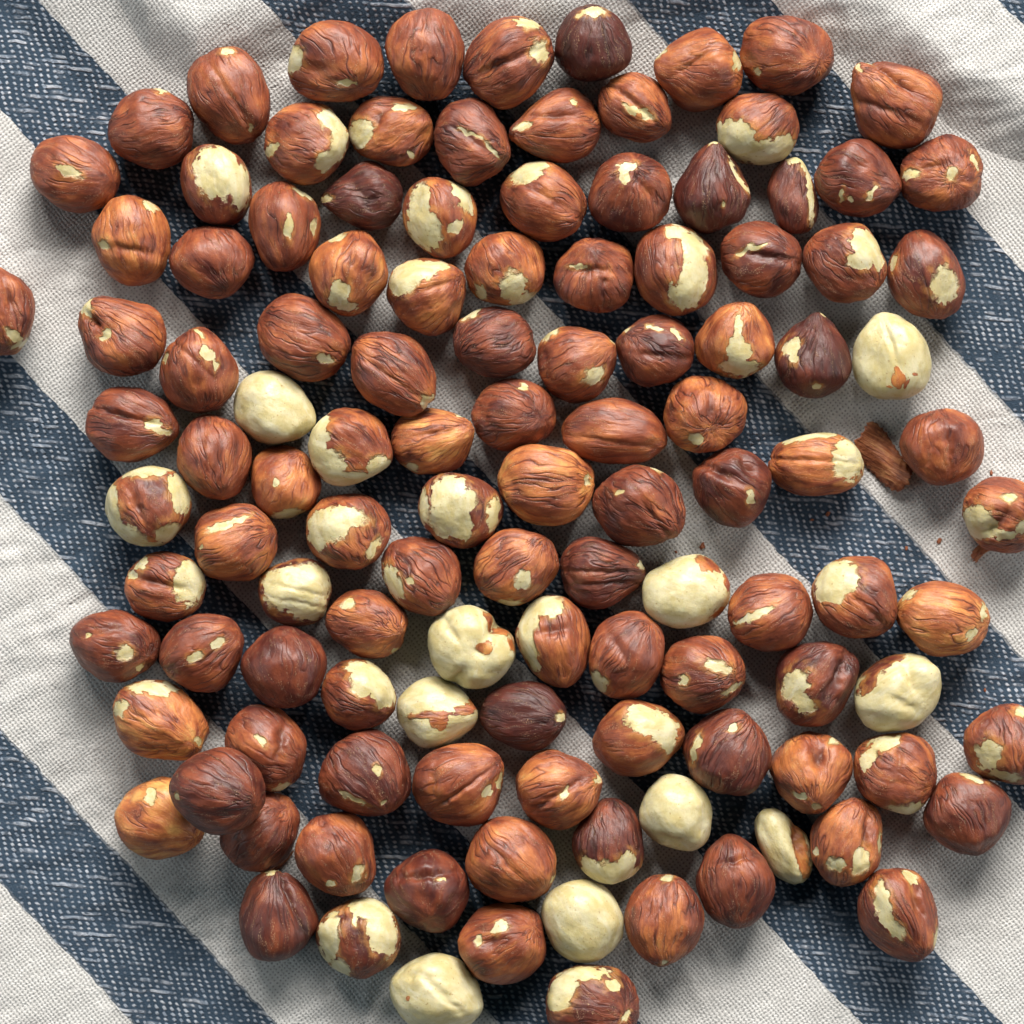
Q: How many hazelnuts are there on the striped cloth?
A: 118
